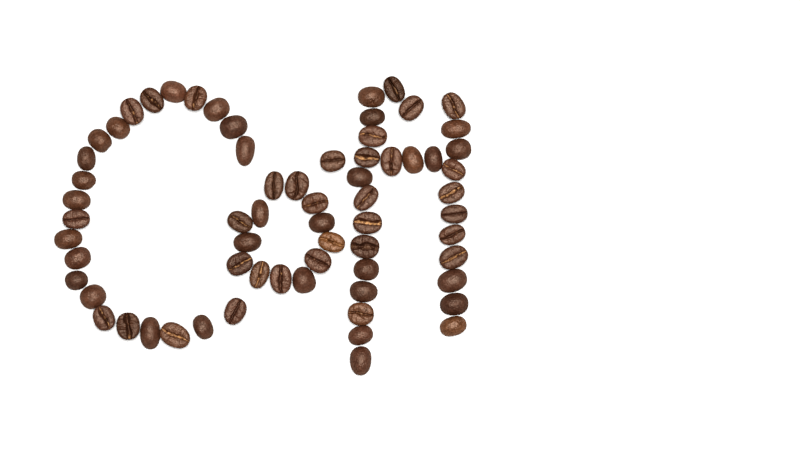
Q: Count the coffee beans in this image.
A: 66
